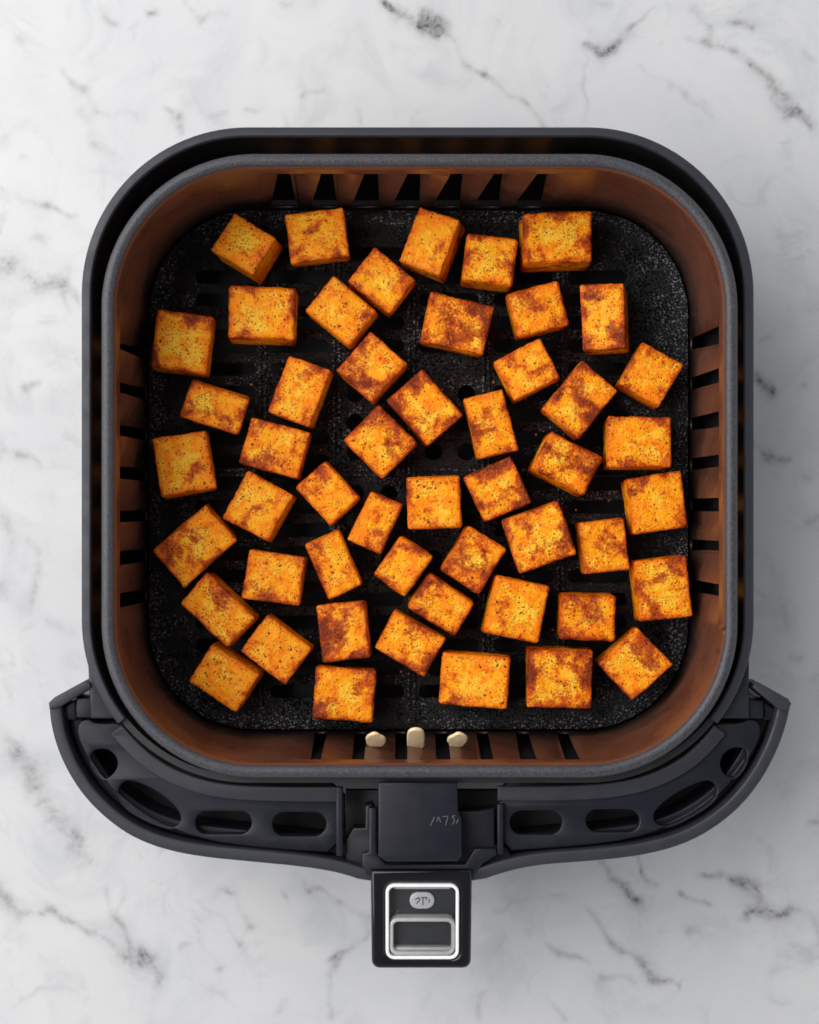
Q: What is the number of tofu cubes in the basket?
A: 51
